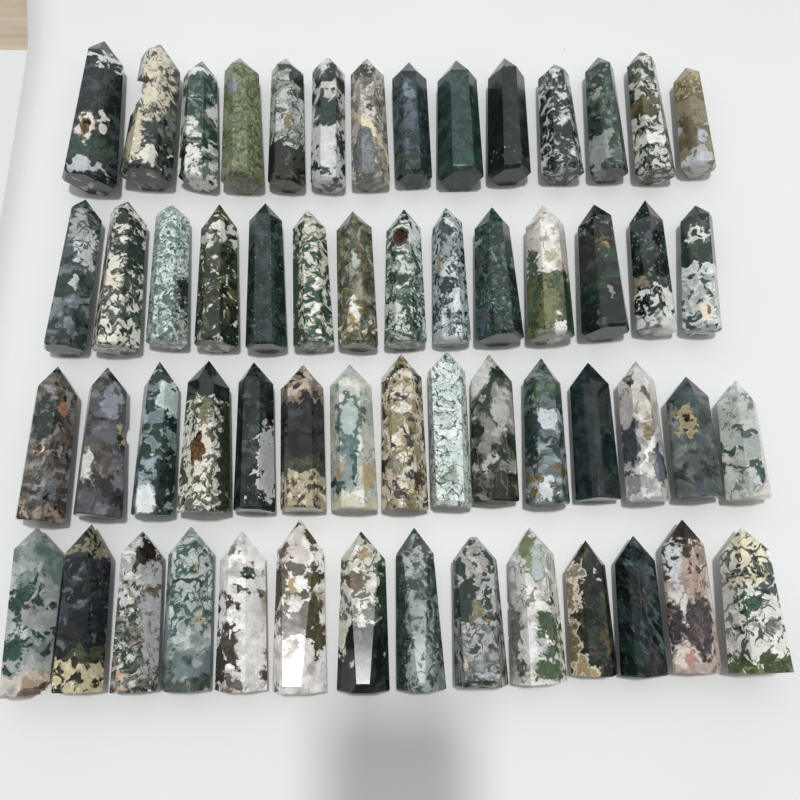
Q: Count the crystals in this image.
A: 57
